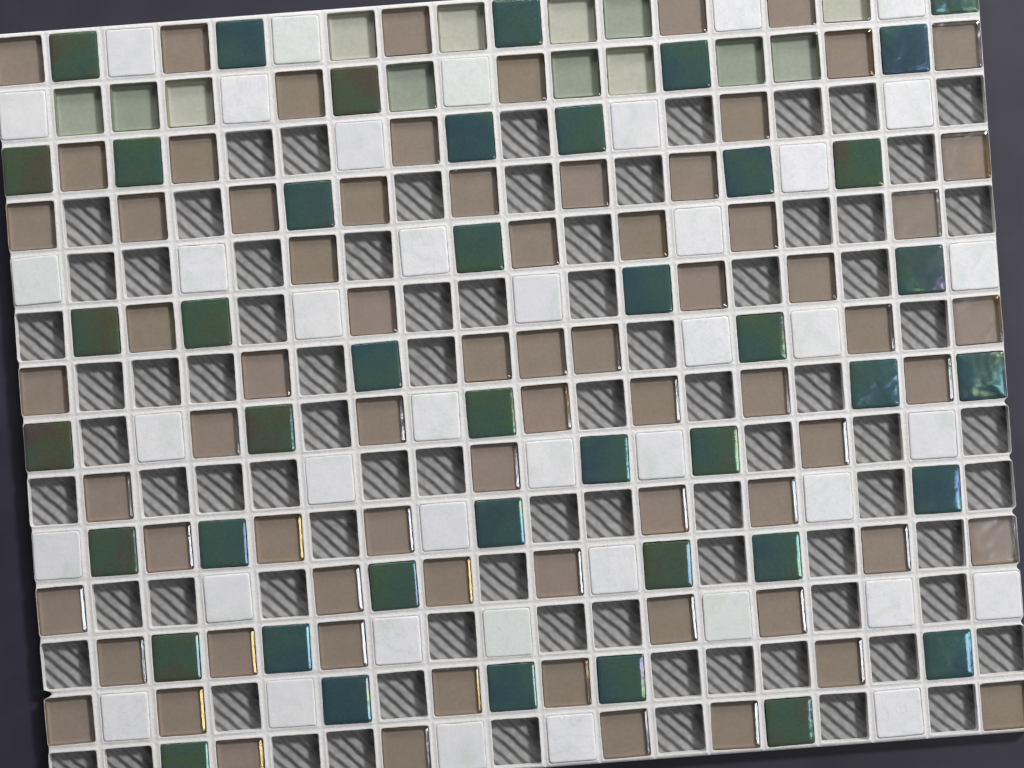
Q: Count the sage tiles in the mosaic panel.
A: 13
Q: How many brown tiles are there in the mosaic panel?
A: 72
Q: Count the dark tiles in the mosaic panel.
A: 43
